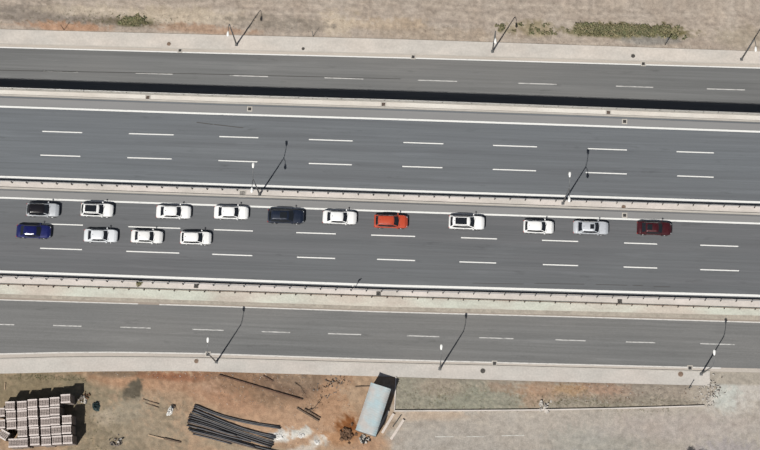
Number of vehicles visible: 15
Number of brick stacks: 31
